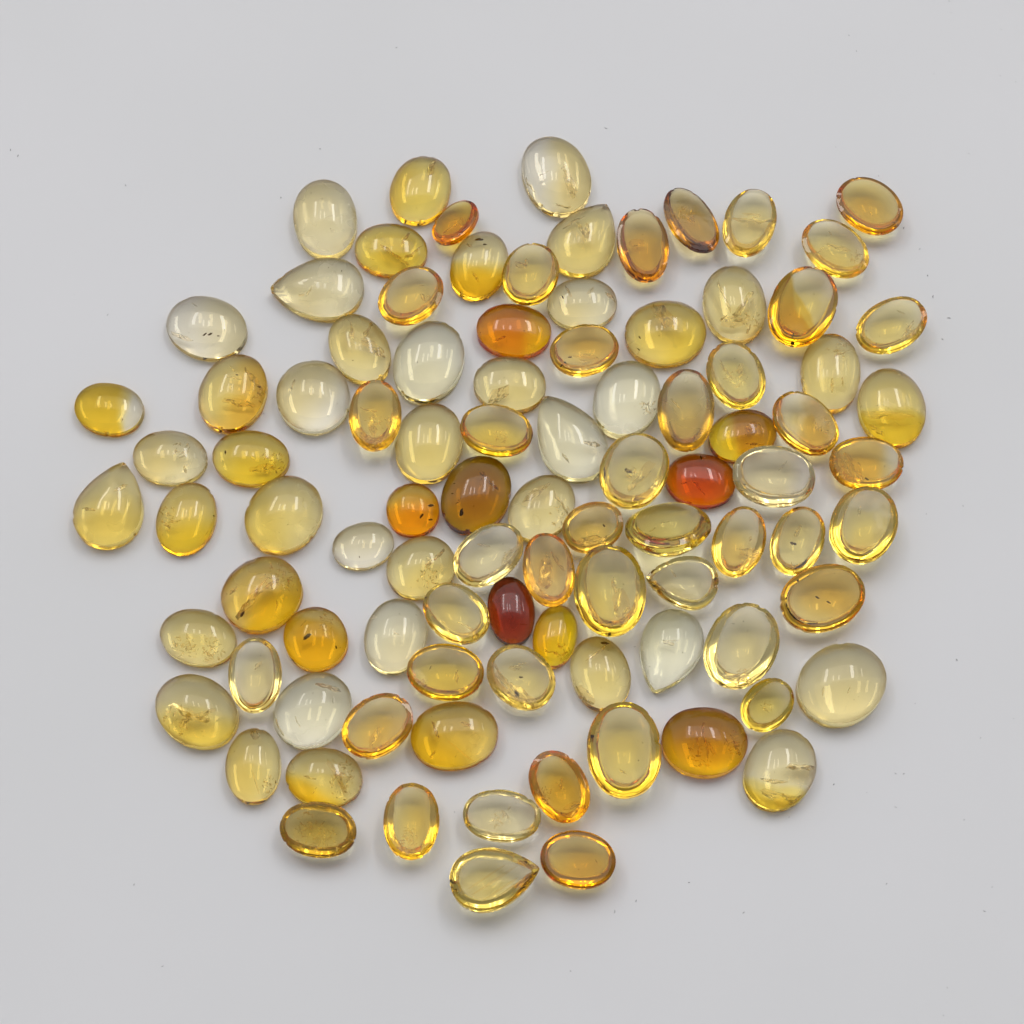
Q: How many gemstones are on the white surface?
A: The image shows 94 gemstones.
